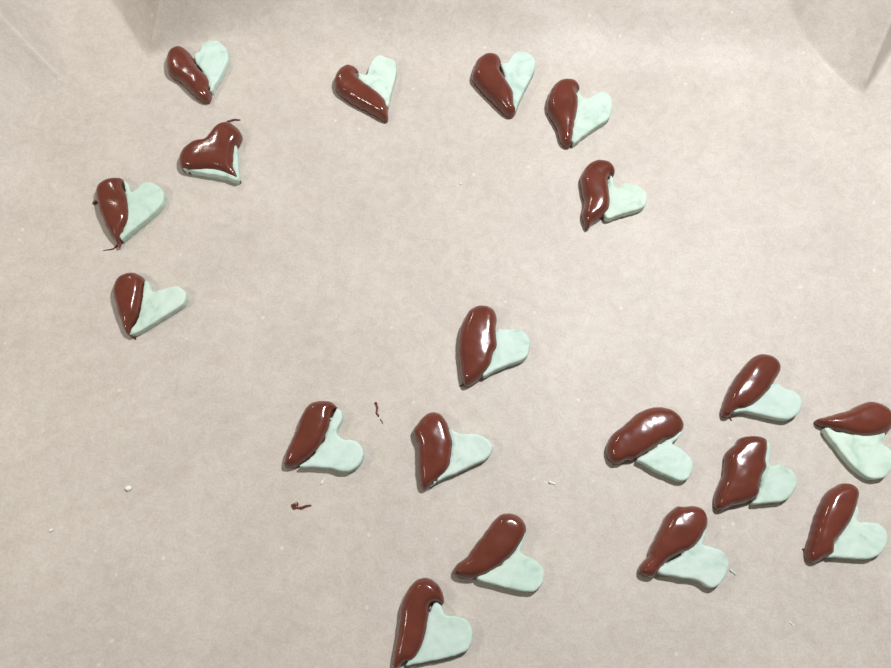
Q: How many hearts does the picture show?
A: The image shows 19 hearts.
